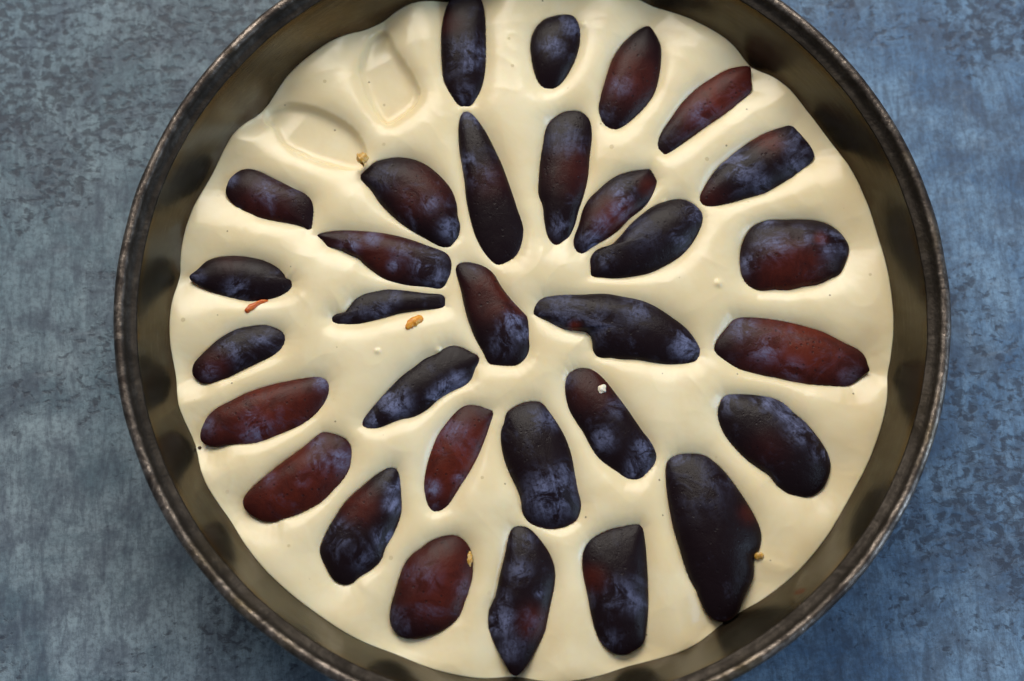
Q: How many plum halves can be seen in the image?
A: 31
